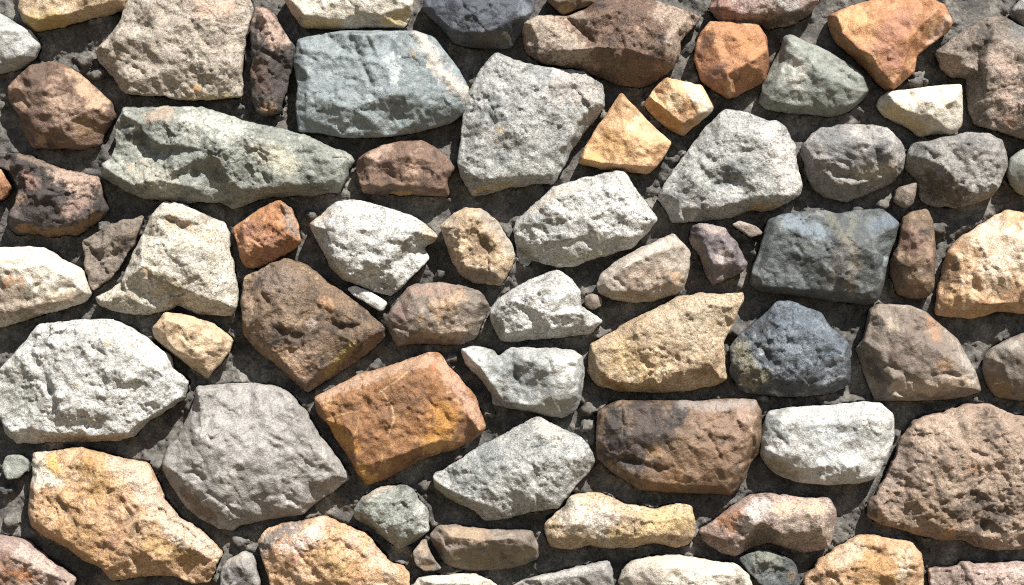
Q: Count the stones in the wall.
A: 76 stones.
